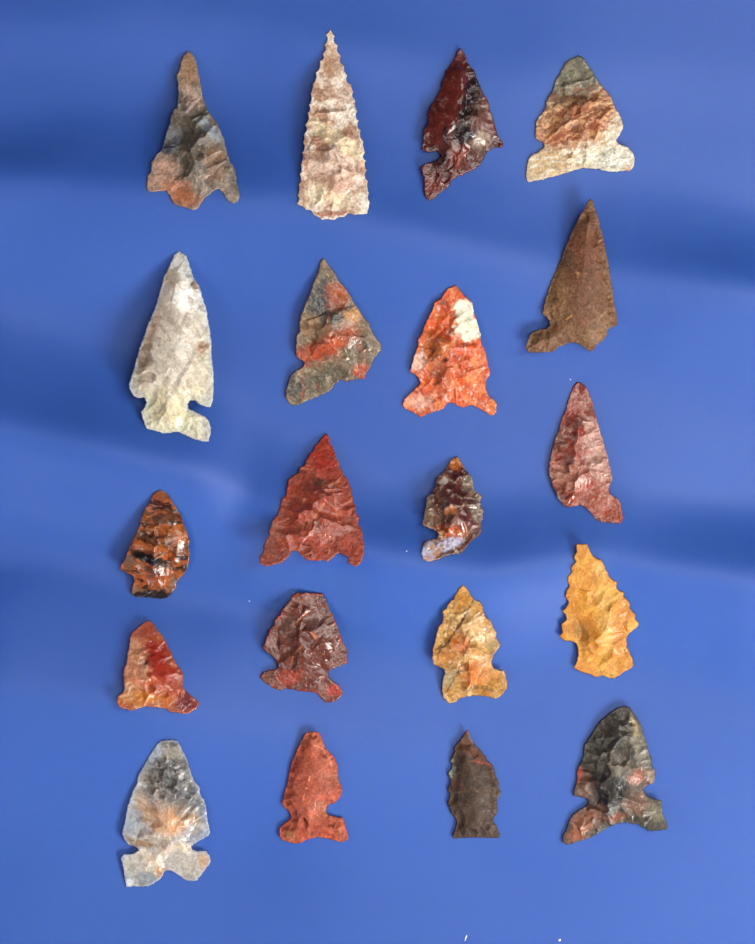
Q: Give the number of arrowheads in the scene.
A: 20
